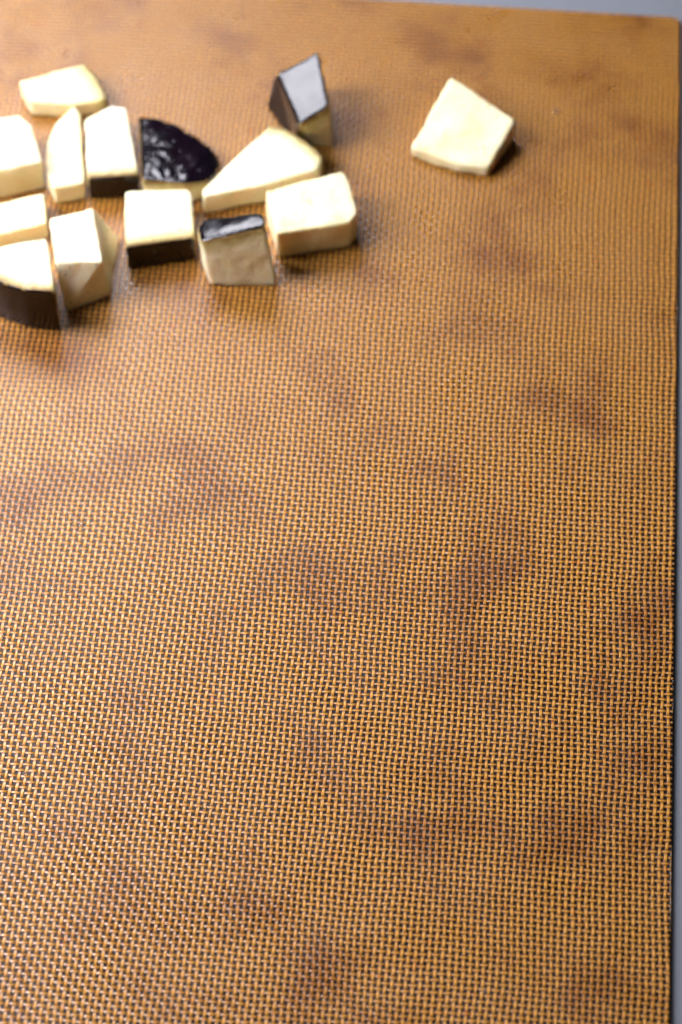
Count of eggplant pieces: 14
